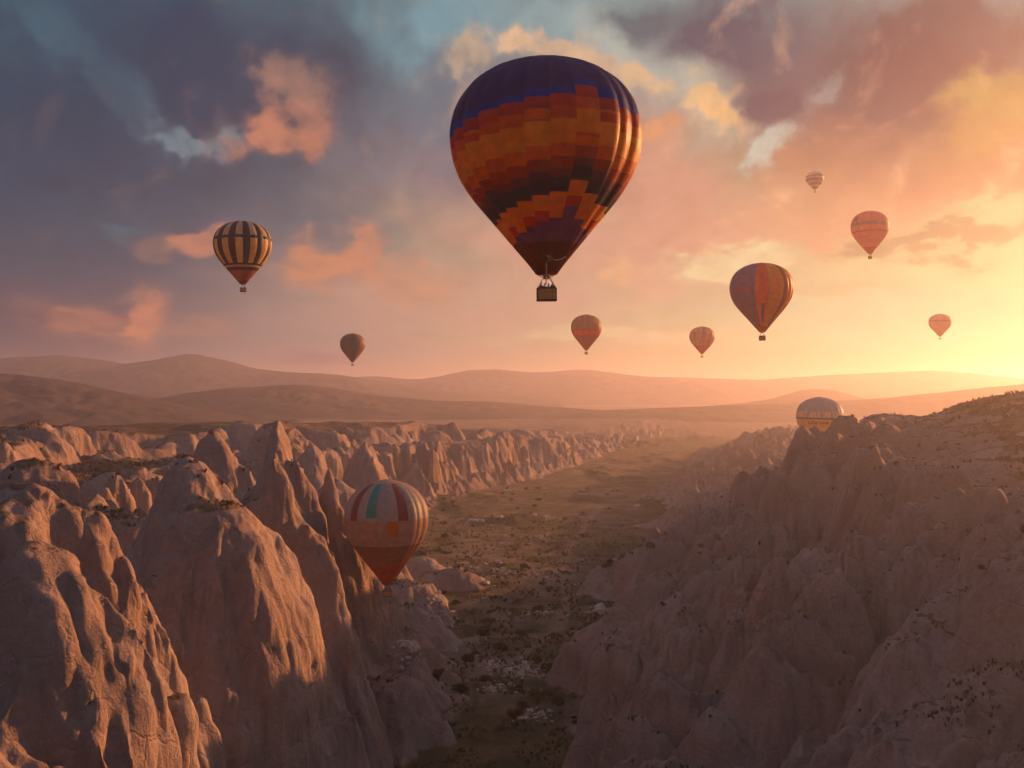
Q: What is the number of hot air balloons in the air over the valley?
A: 11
